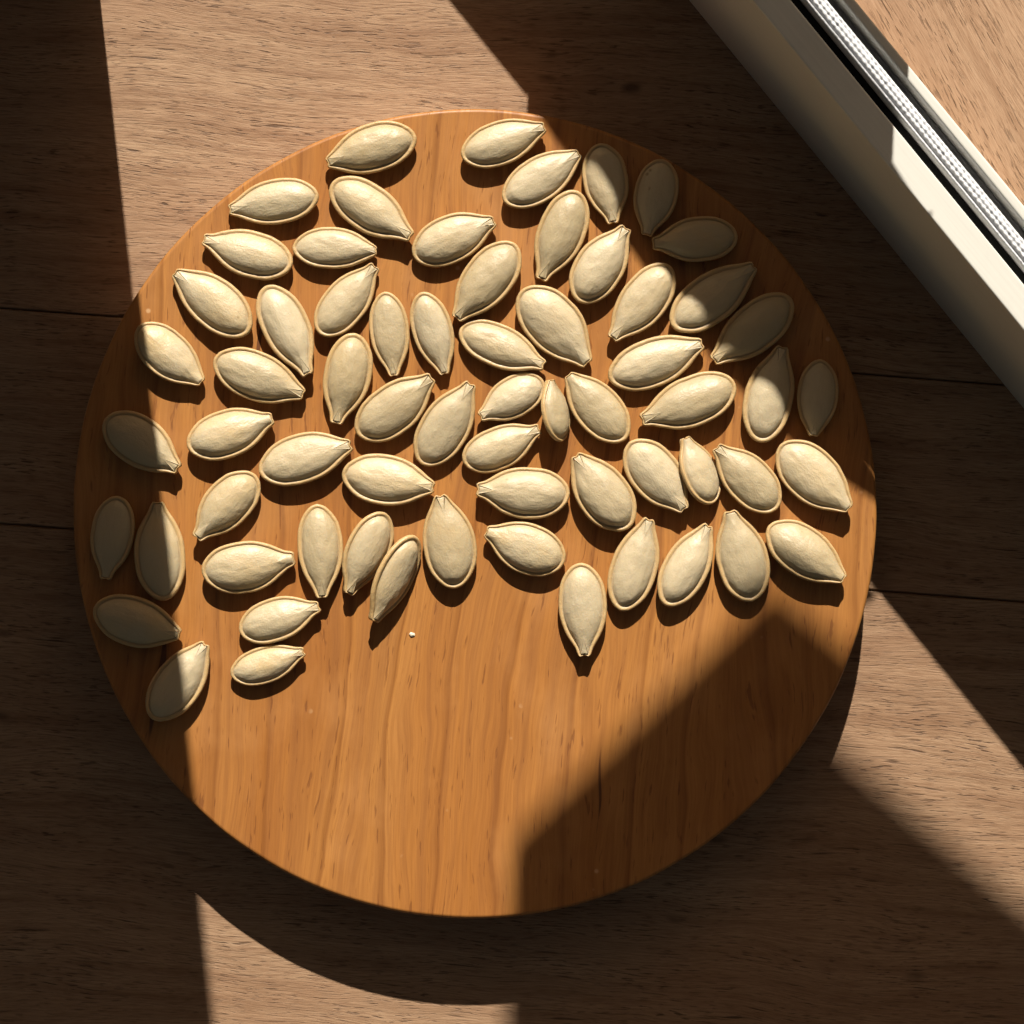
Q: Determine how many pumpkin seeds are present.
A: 65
